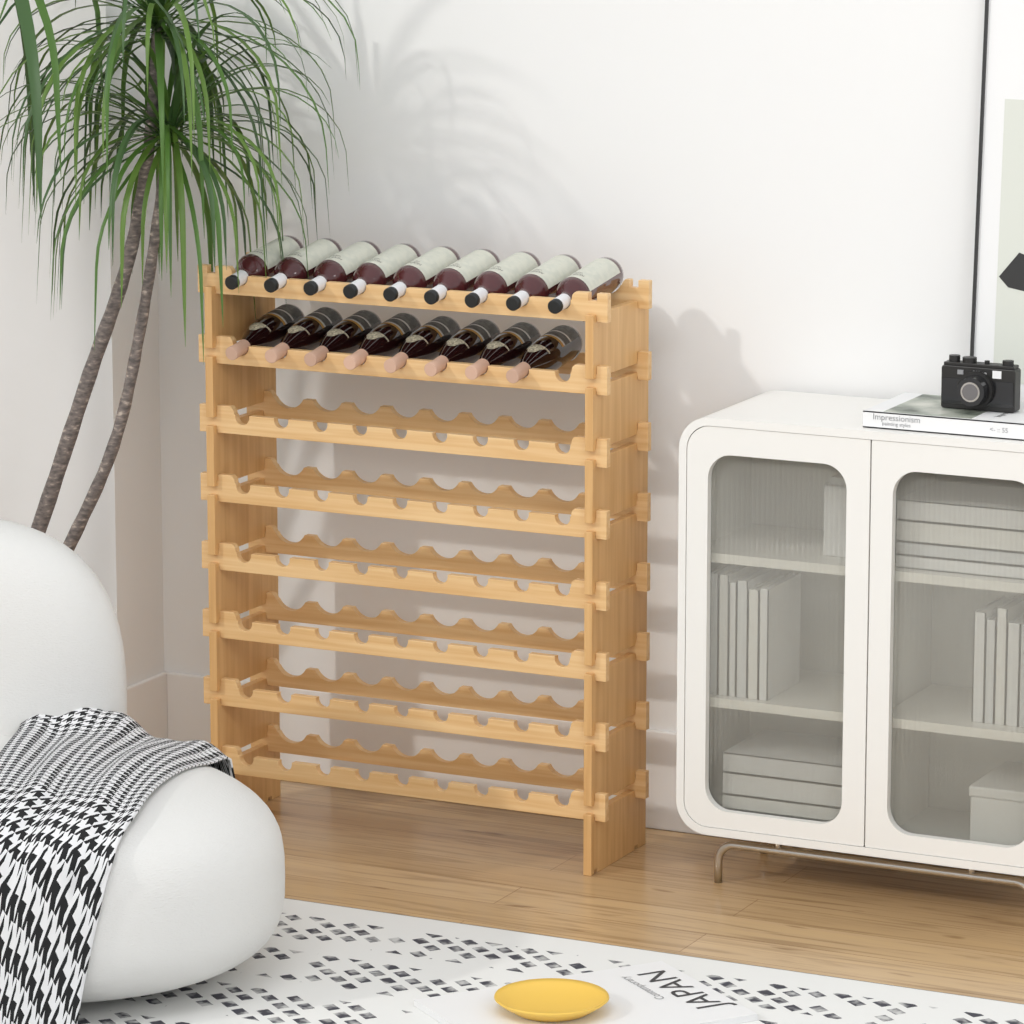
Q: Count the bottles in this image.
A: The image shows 17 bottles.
